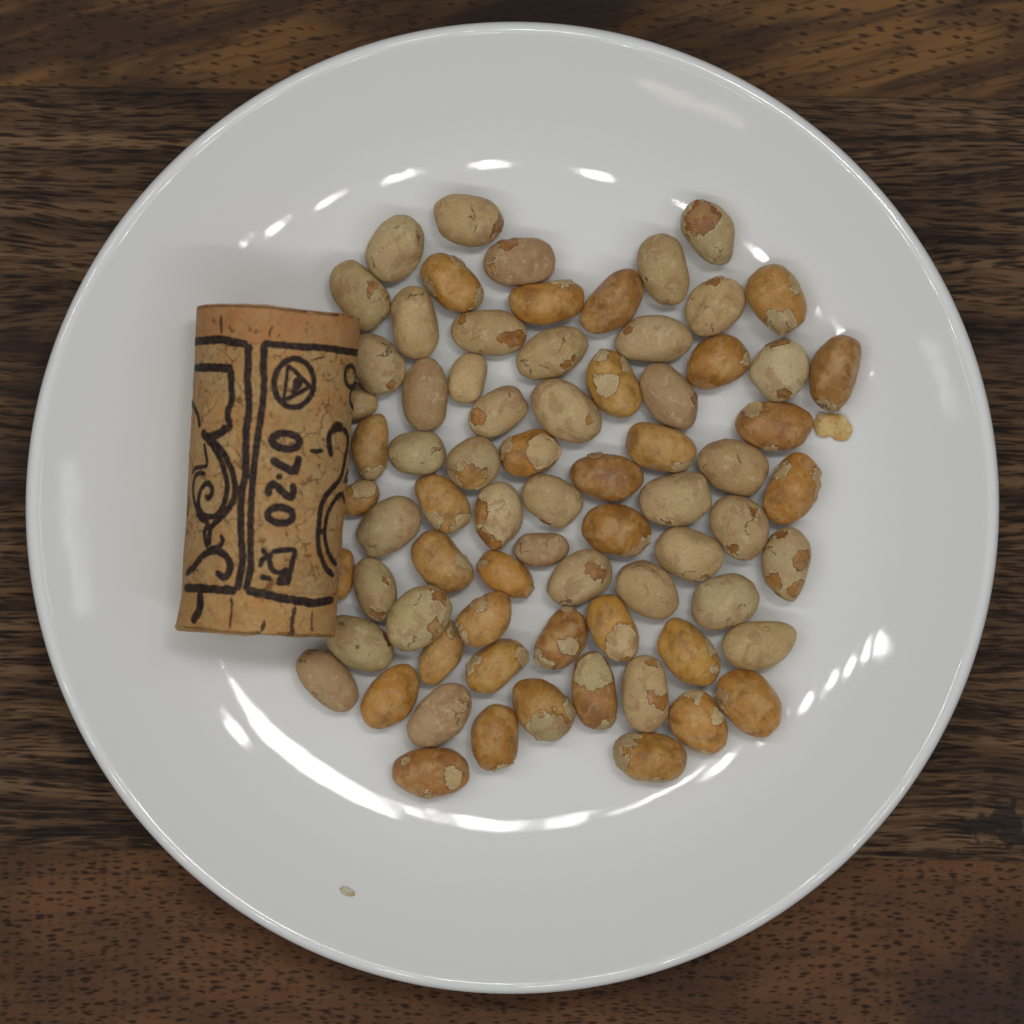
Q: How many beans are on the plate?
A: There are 73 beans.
